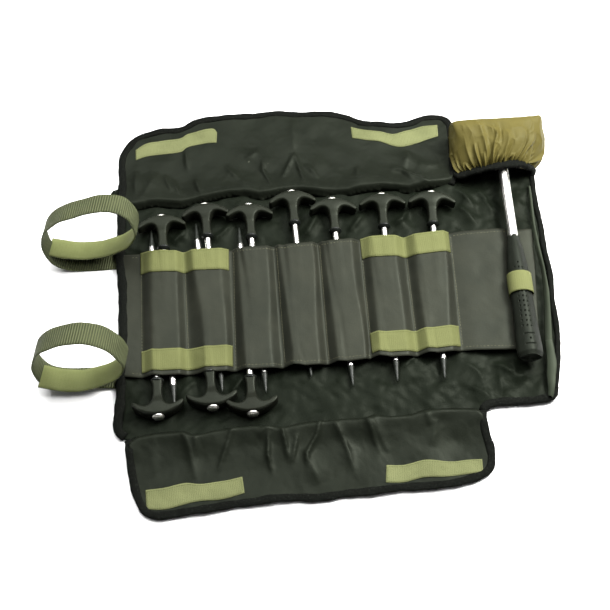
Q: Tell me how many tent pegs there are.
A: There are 10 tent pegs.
